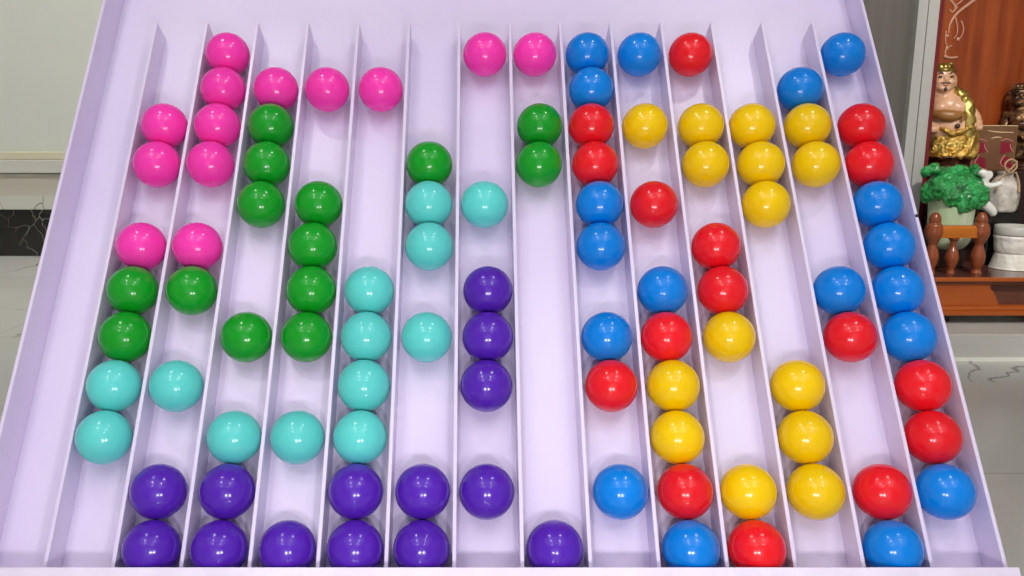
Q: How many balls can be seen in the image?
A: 103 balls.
